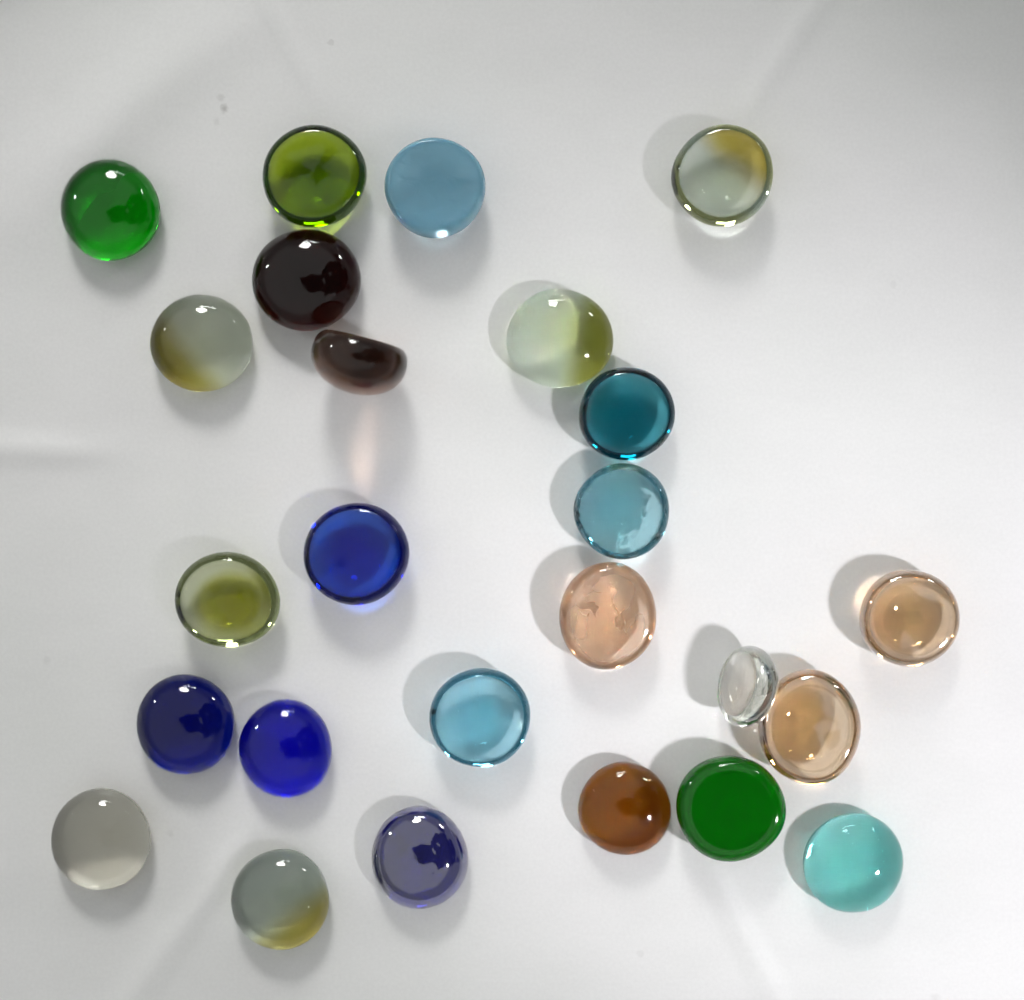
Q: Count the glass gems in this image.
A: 25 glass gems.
